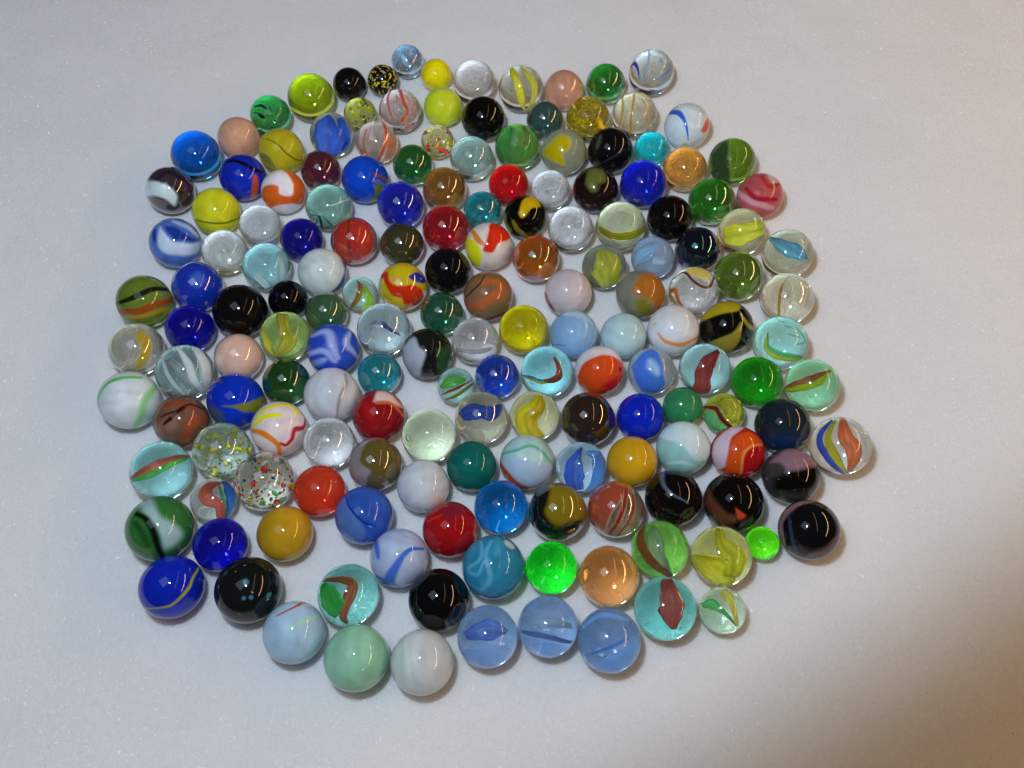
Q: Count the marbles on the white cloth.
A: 169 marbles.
